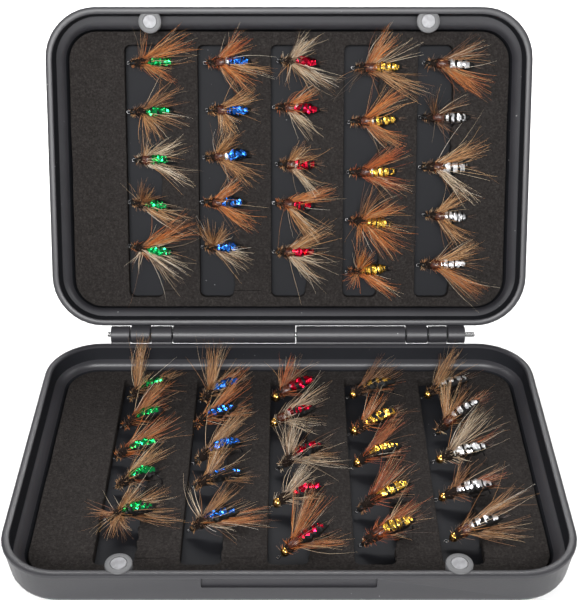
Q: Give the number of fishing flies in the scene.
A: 50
